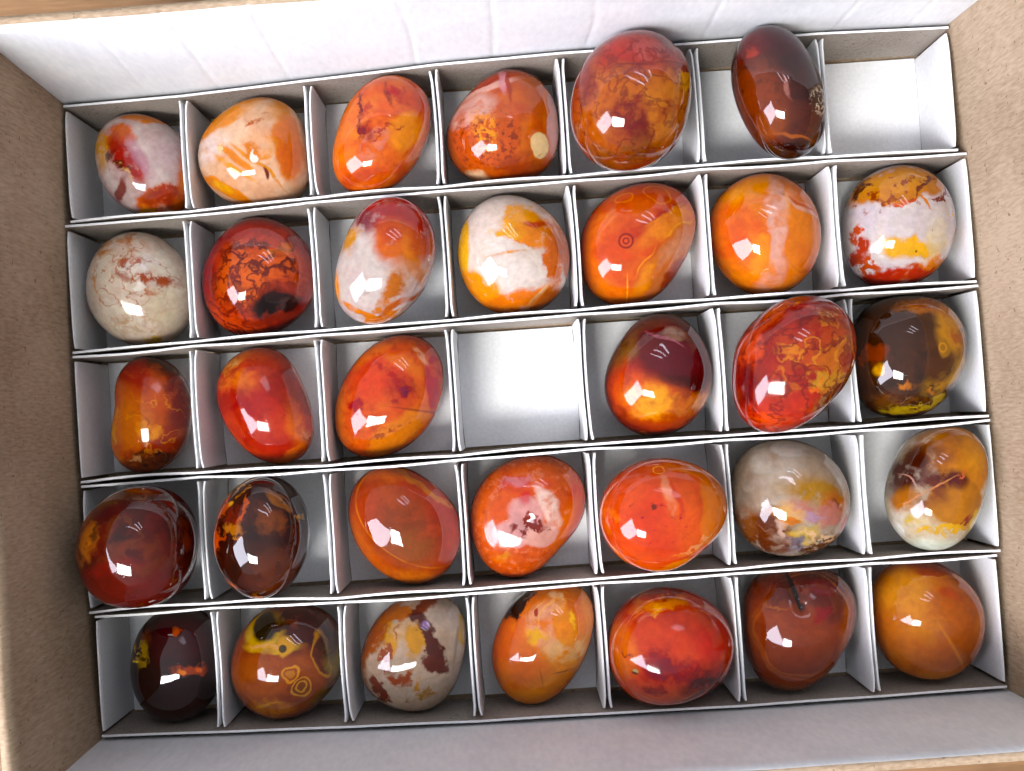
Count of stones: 33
